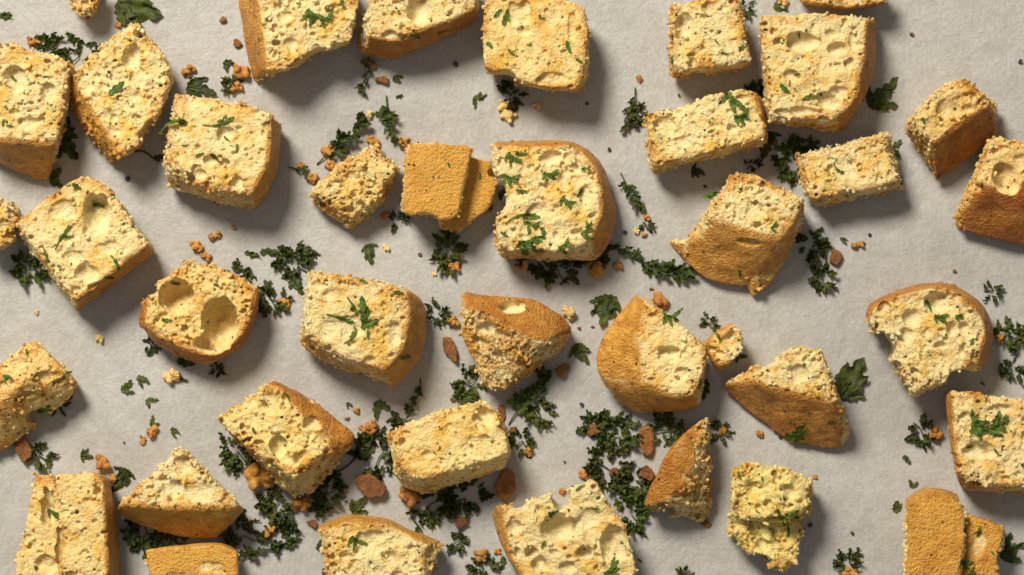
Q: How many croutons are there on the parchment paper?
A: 38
